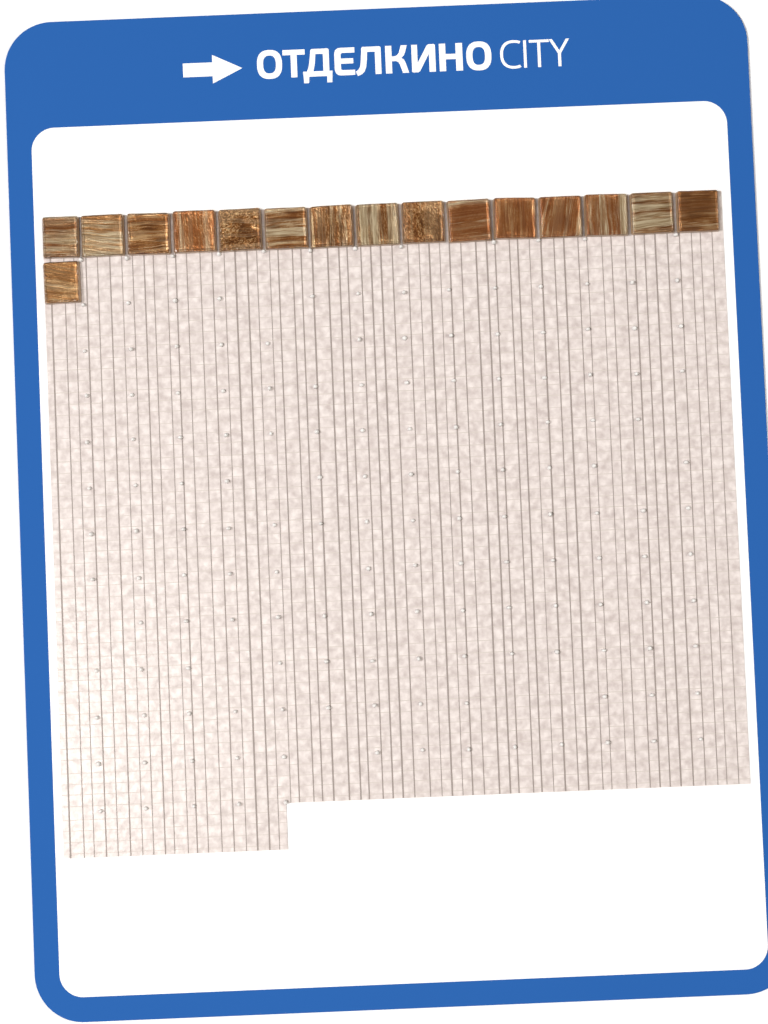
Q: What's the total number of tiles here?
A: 16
